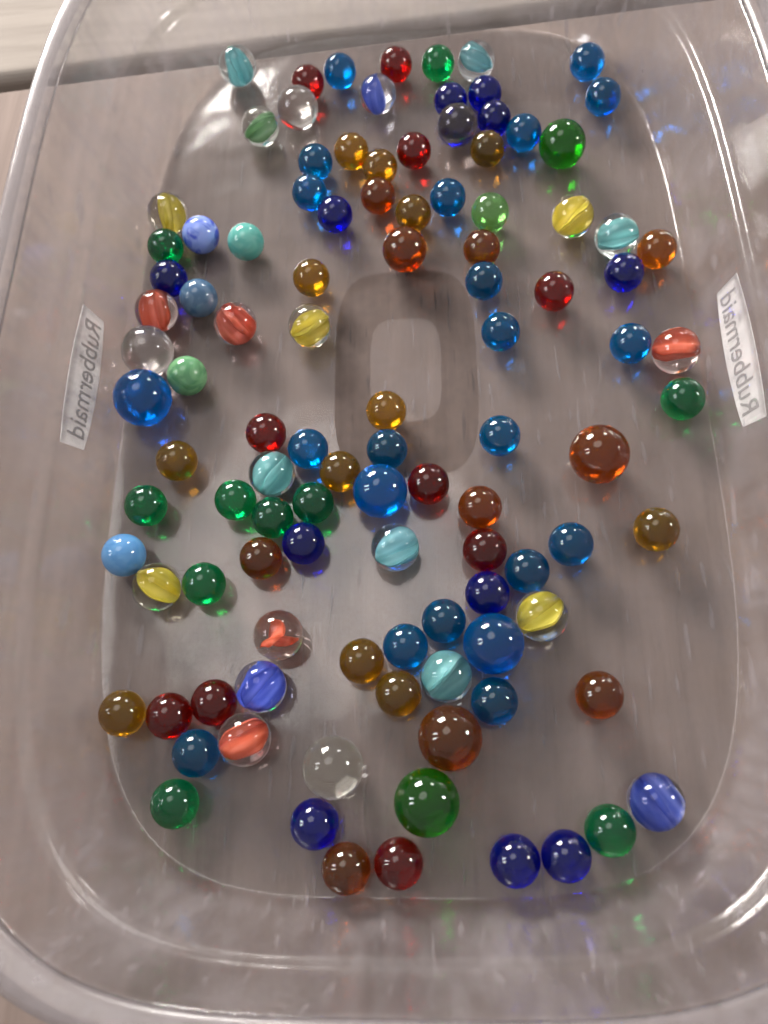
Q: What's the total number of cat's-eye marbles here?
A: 20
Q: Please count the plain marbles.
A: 87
